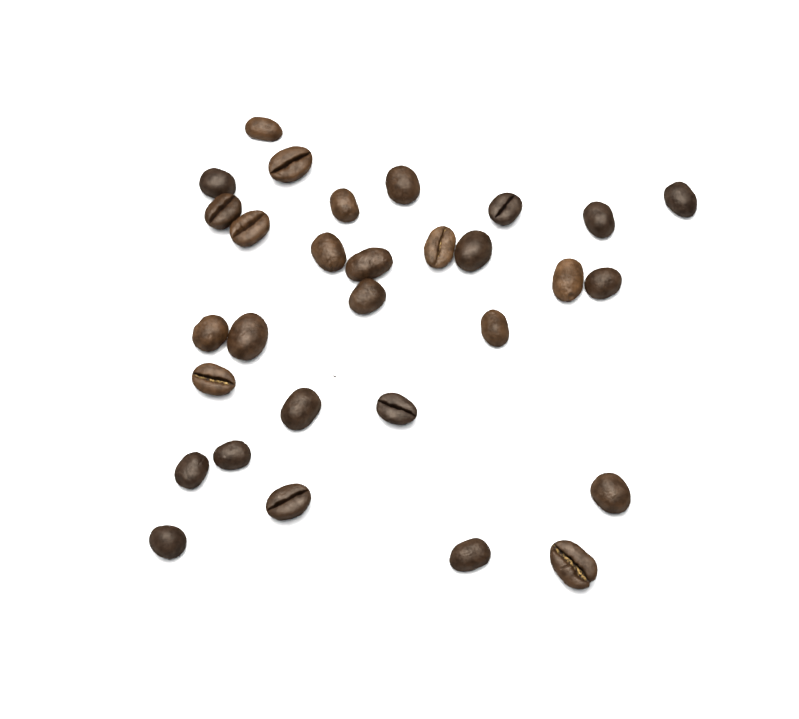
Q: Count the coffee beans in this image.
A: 30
